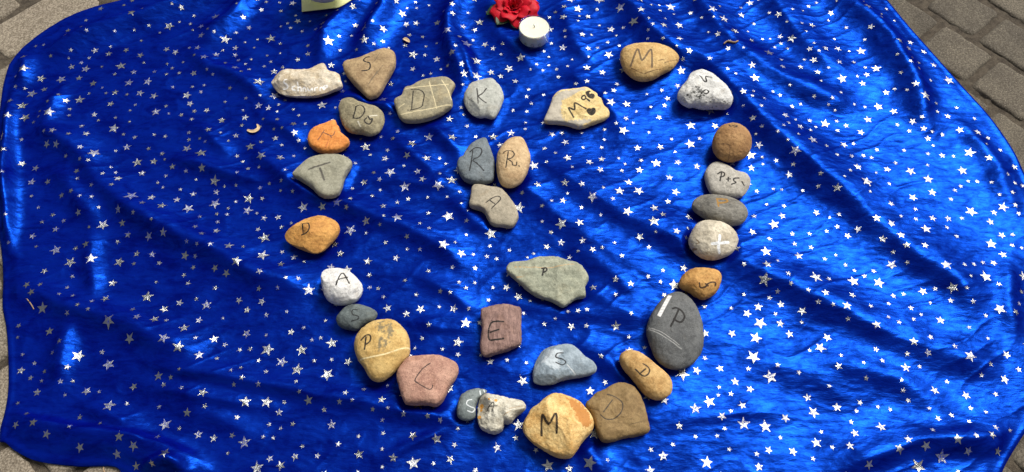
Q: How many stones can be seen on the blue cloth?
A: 32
